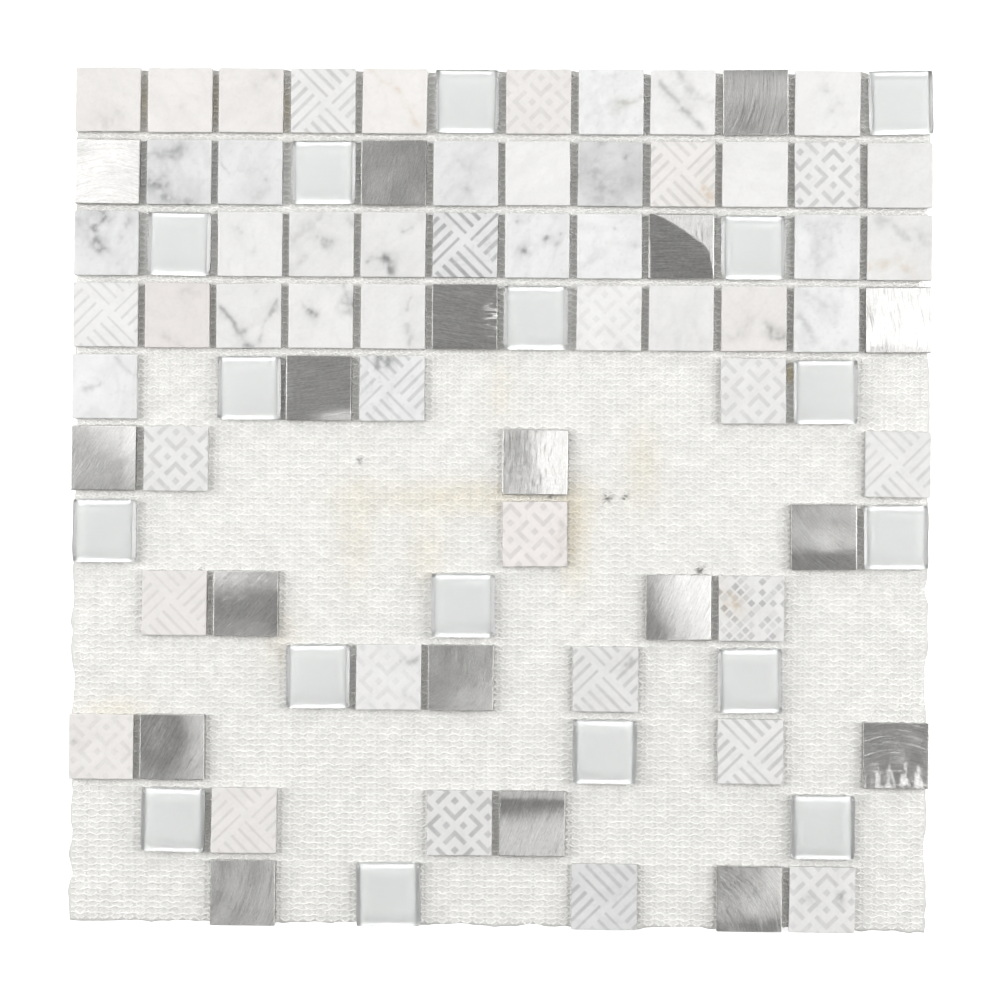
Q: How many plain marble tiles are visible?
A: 30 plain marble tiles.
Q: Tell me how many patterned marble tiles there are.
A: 22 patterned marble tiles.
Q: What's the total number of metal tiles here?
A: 18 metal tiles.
